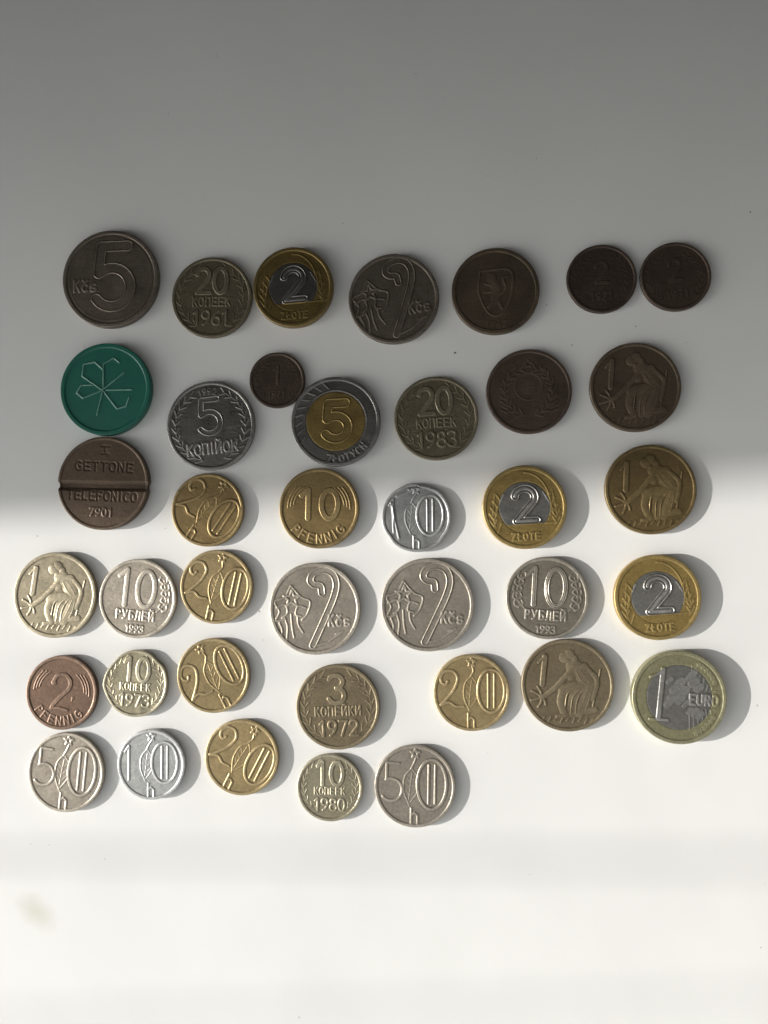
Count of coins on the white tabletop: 39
